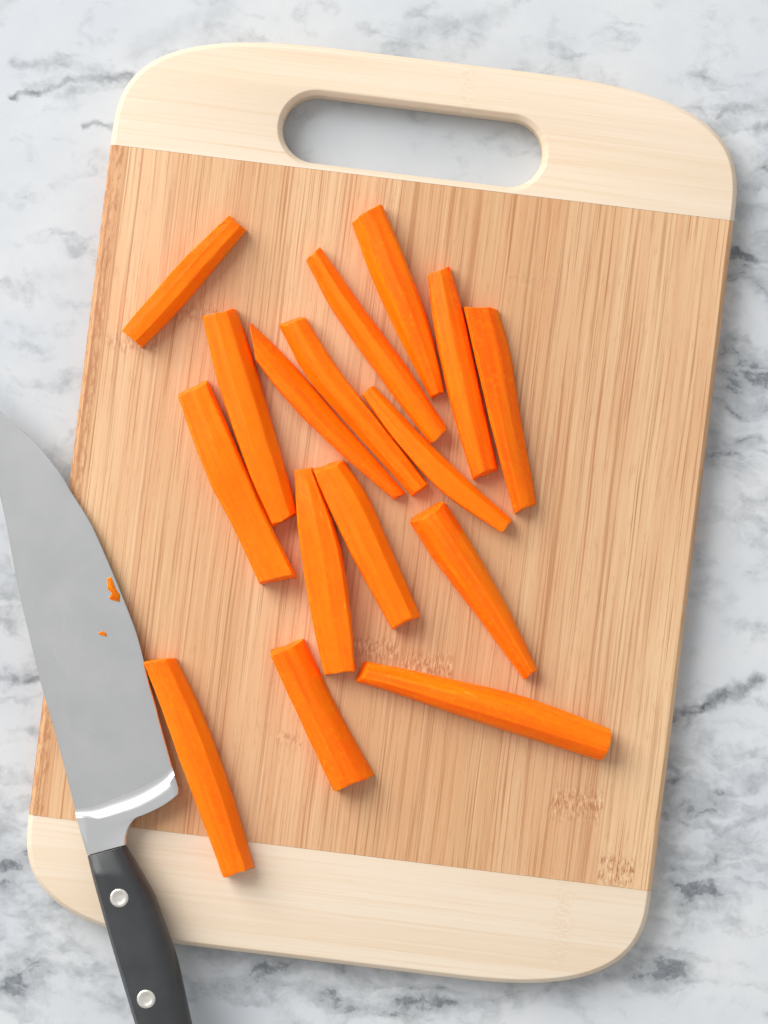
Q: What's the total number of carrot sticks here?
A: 16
